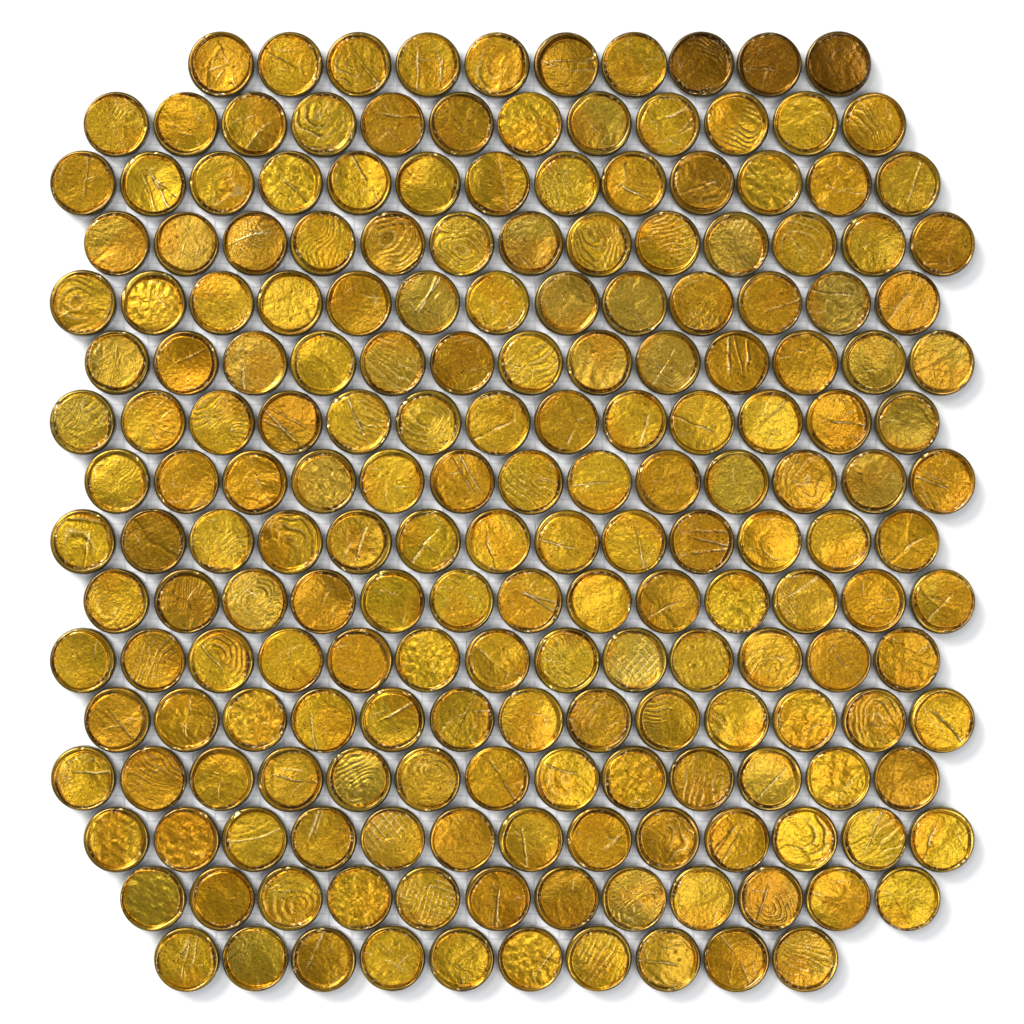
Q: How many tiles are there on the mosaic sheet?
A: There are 200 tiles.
